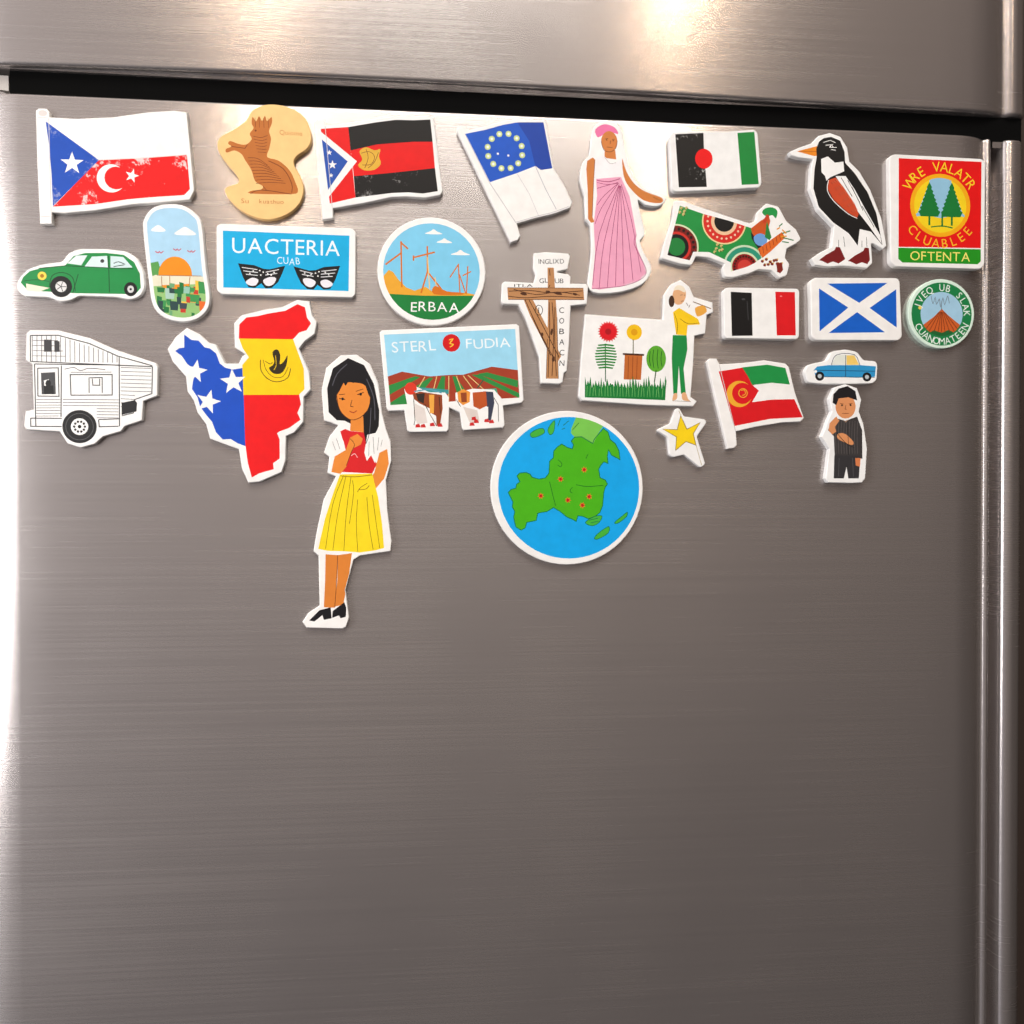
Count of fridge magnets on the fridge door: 27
